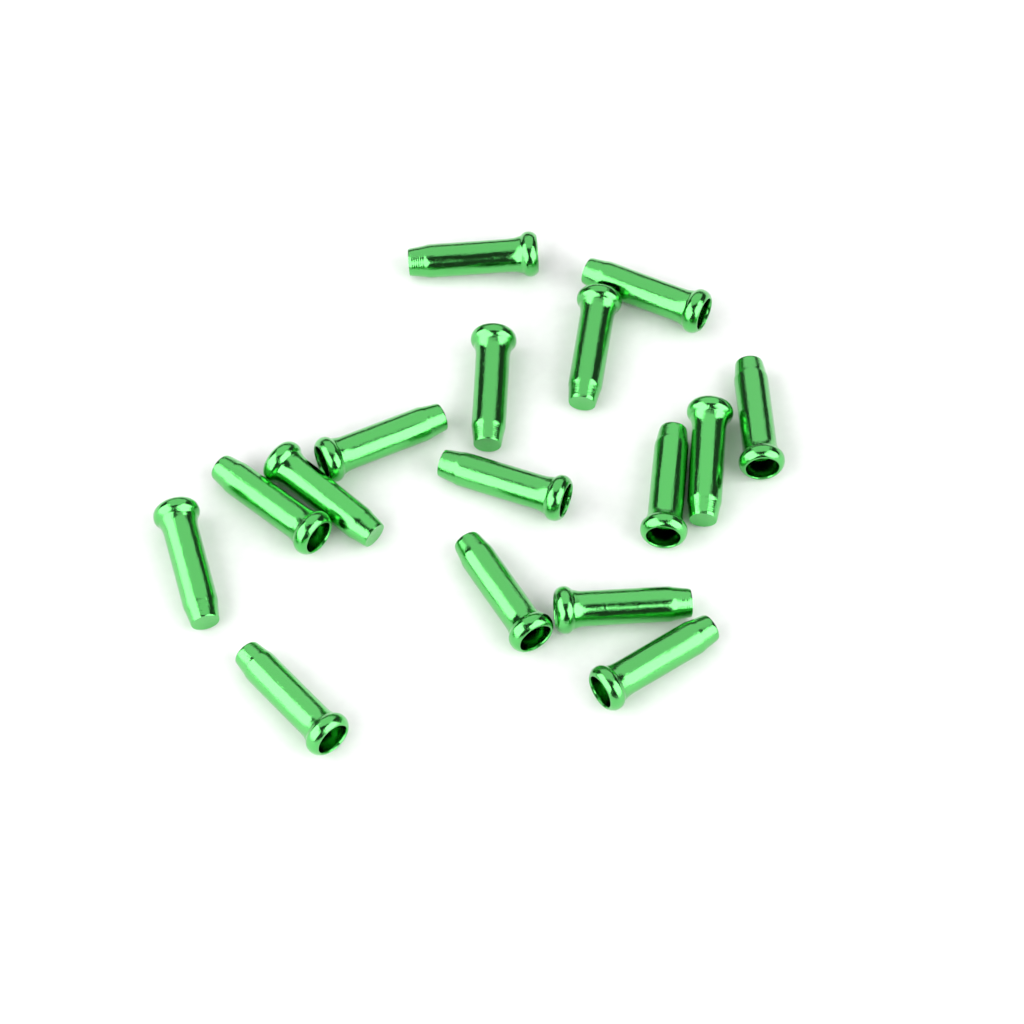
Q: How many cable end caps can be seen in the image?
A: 16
